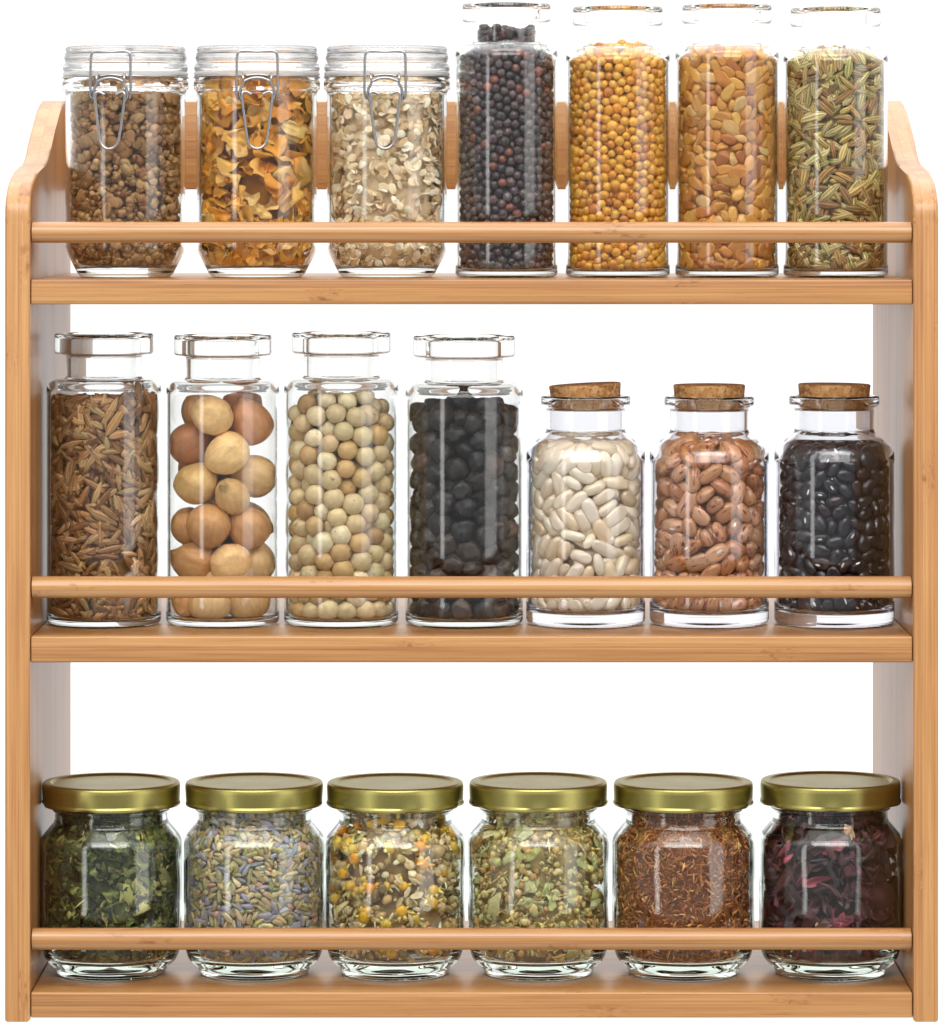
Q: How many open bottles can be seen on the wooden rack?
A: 8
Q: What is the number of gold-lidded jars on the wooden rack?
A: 6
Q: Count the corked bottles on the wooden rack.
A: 3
